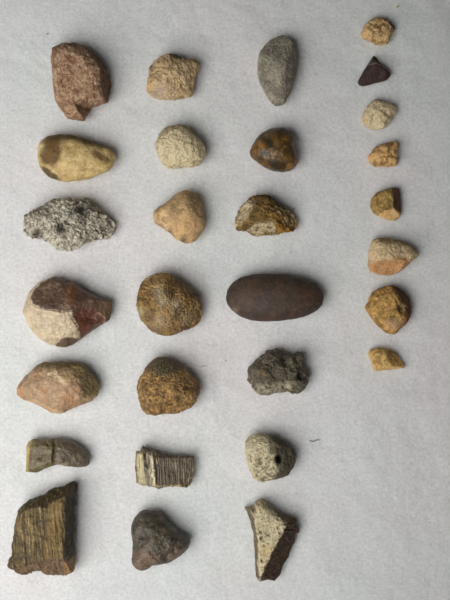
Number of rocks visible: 29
